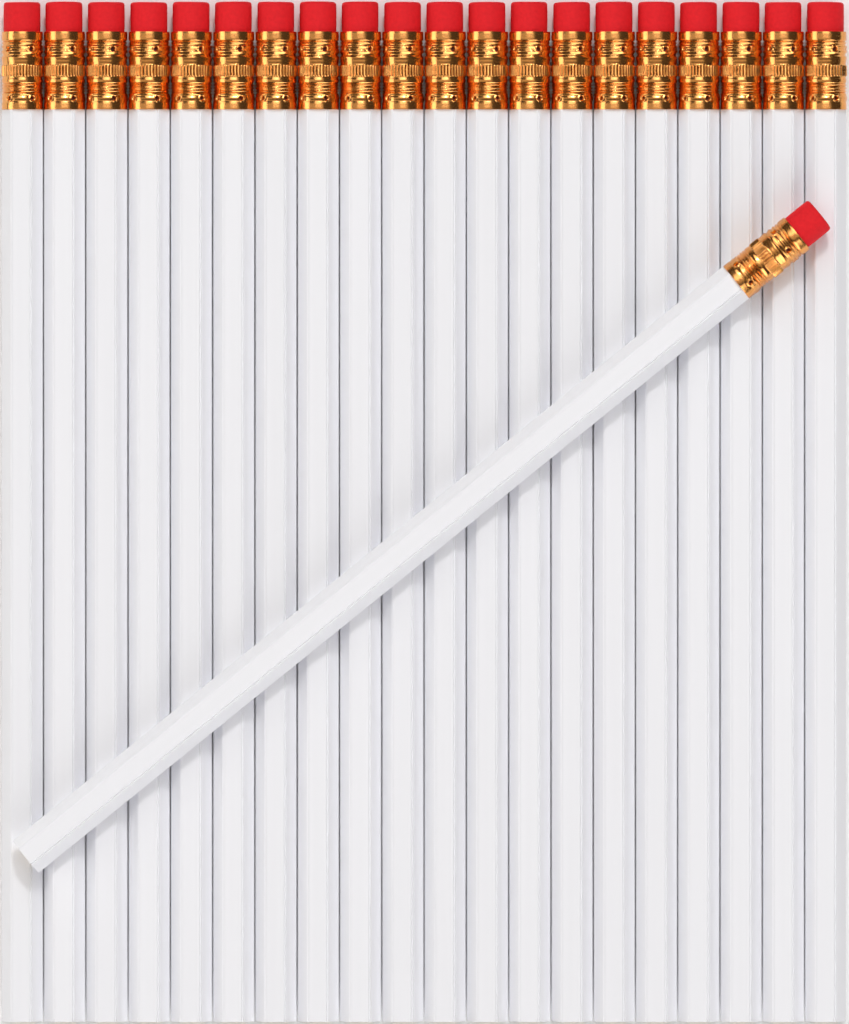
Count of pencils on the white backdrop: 21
